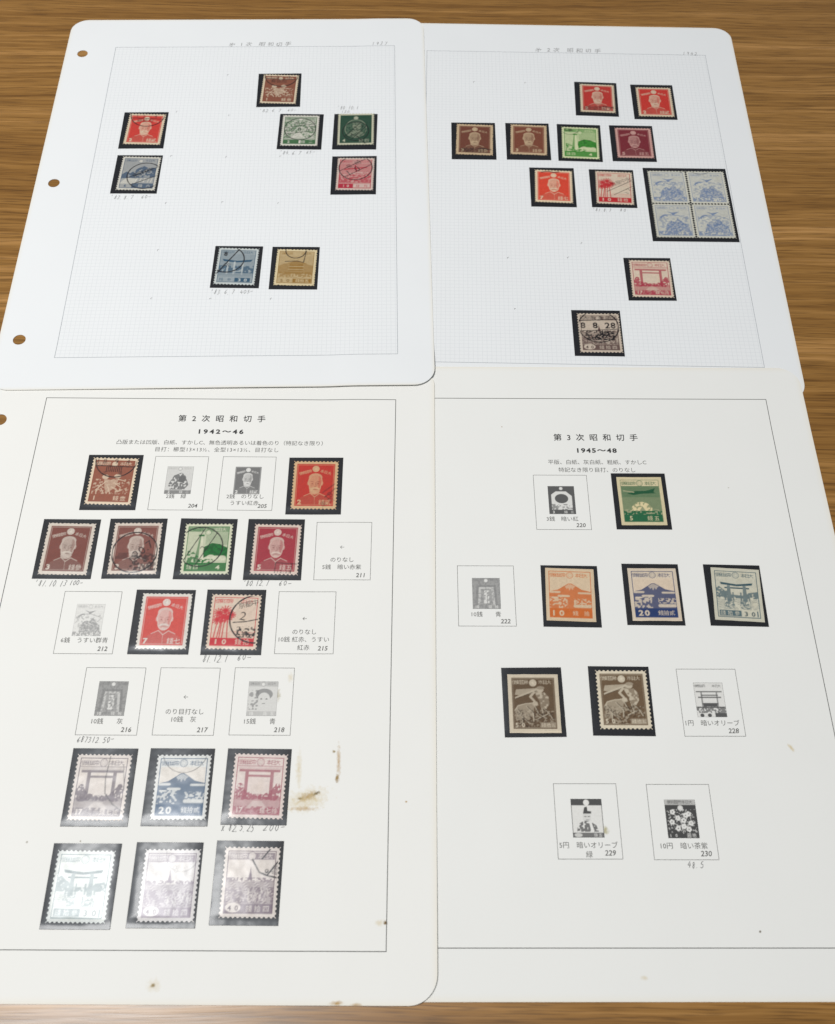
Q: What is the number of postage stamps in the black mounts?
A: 42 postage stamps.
